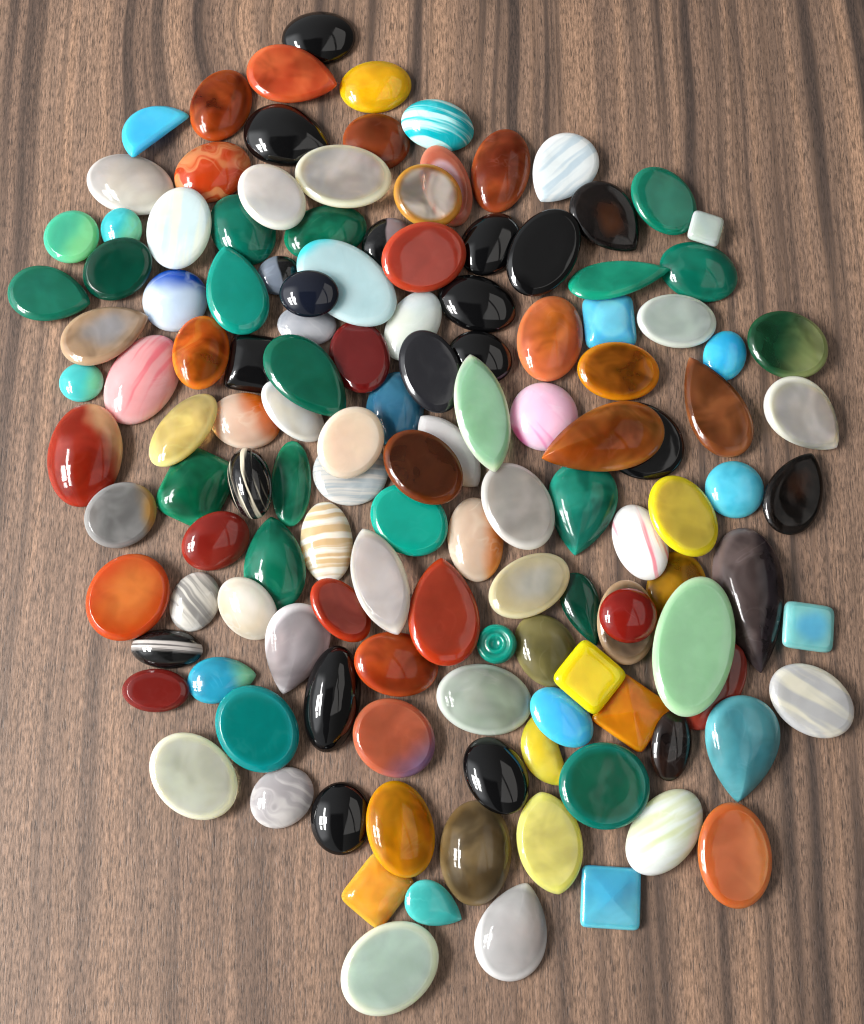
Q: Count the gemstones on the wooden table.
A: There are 133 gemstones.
